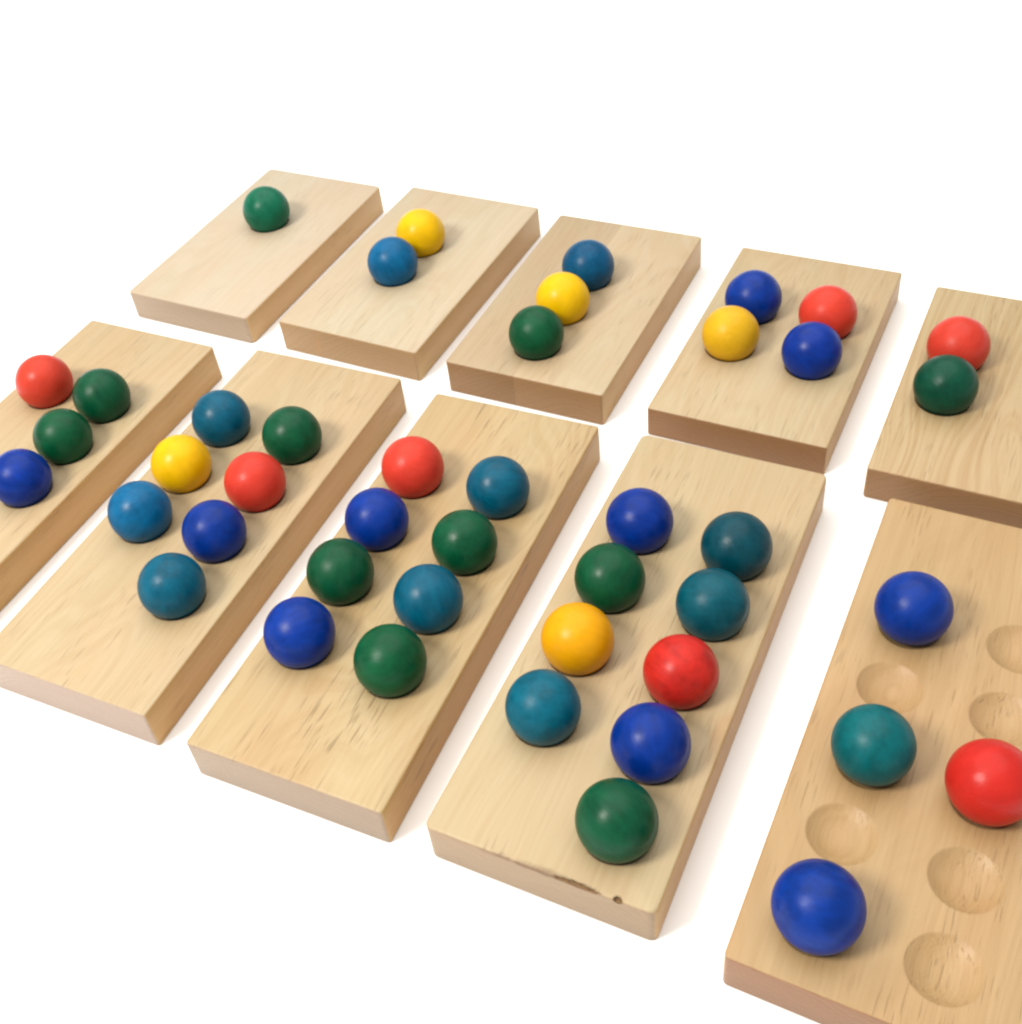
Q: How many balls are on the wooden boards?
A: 44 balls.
